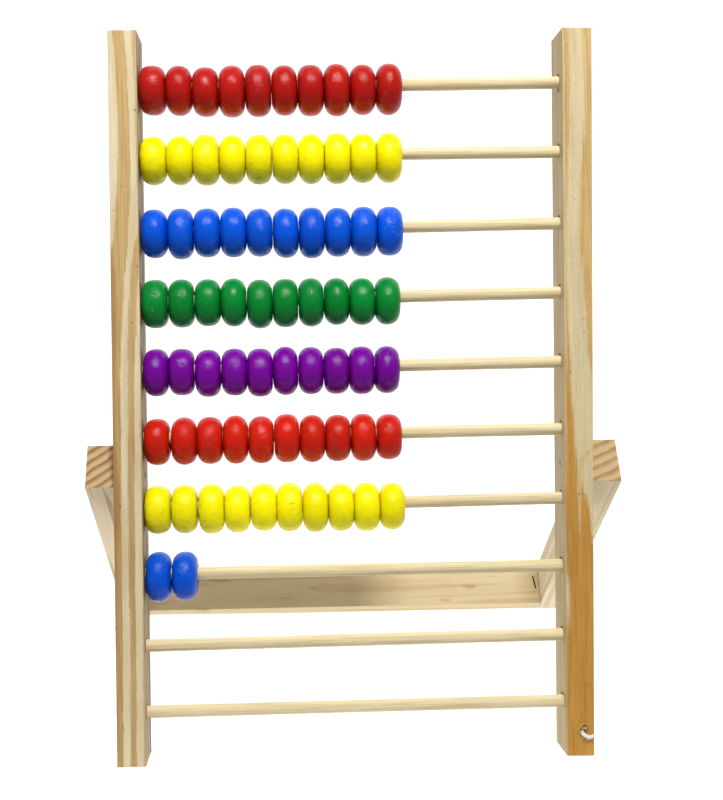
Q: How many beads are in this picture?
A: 72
